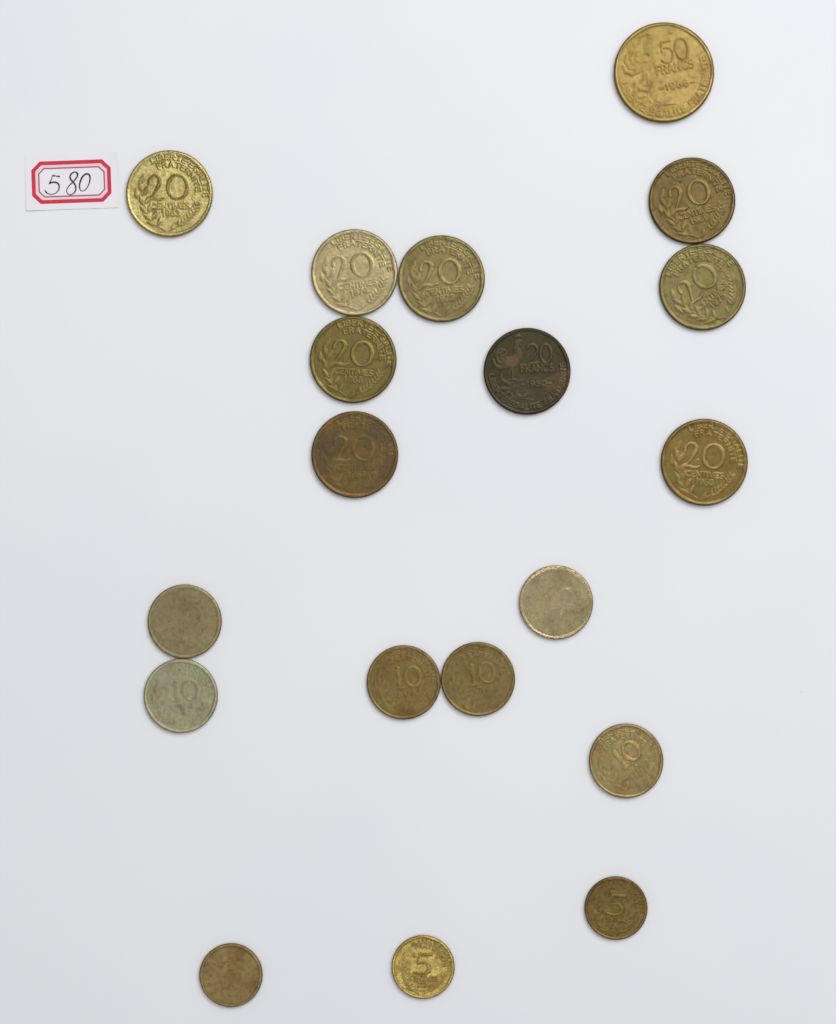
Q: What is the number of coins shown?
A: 19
